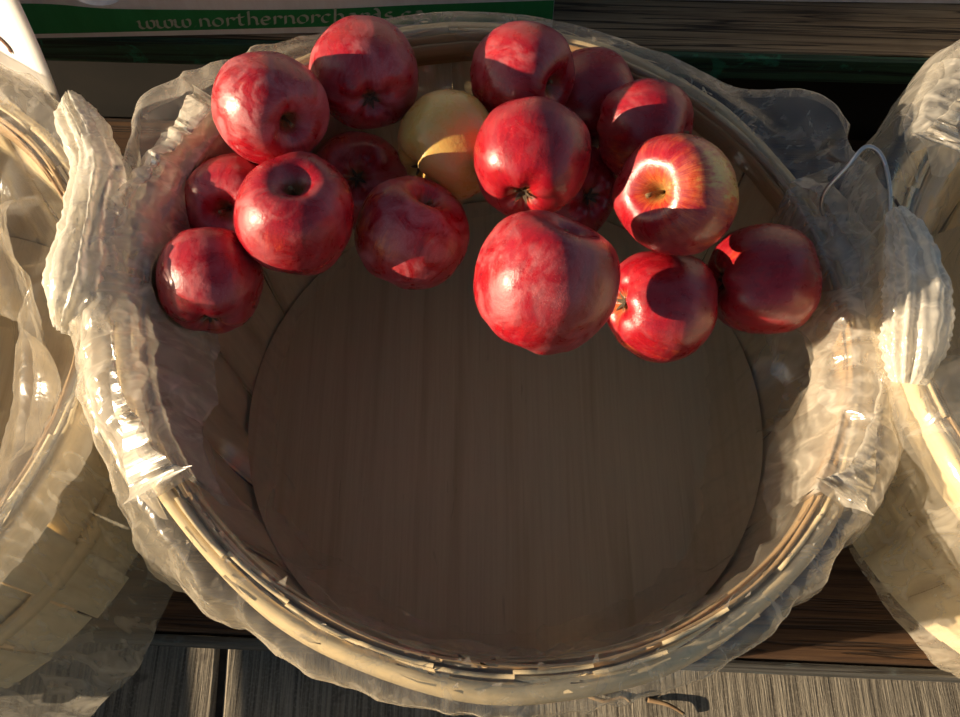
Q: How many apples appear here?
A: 17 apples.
